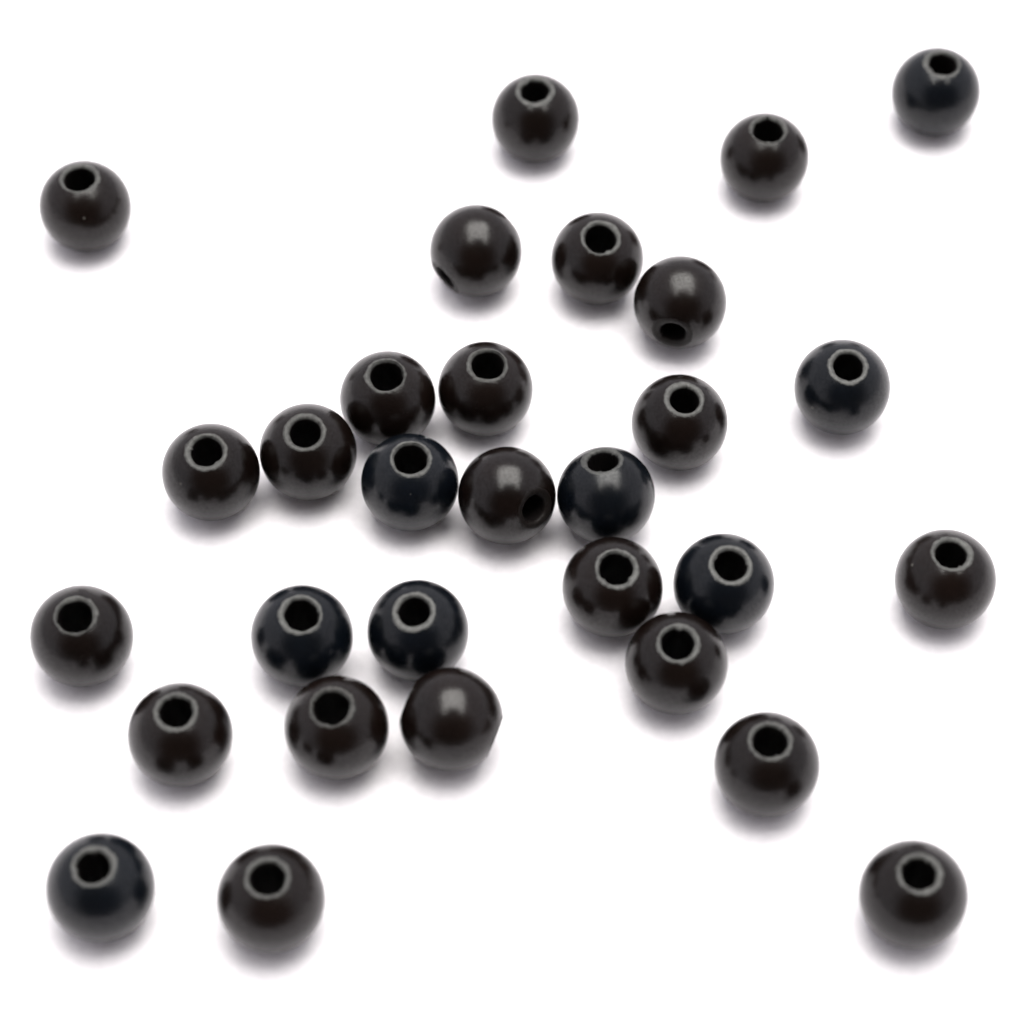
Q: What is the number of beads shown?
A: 30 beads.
